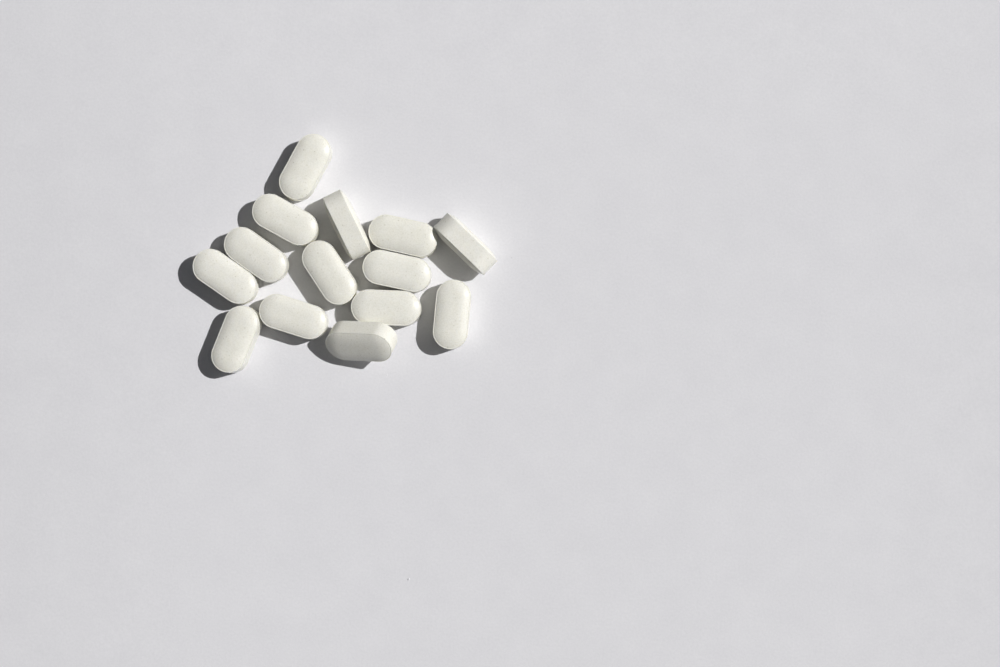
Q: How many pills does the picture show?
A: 14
